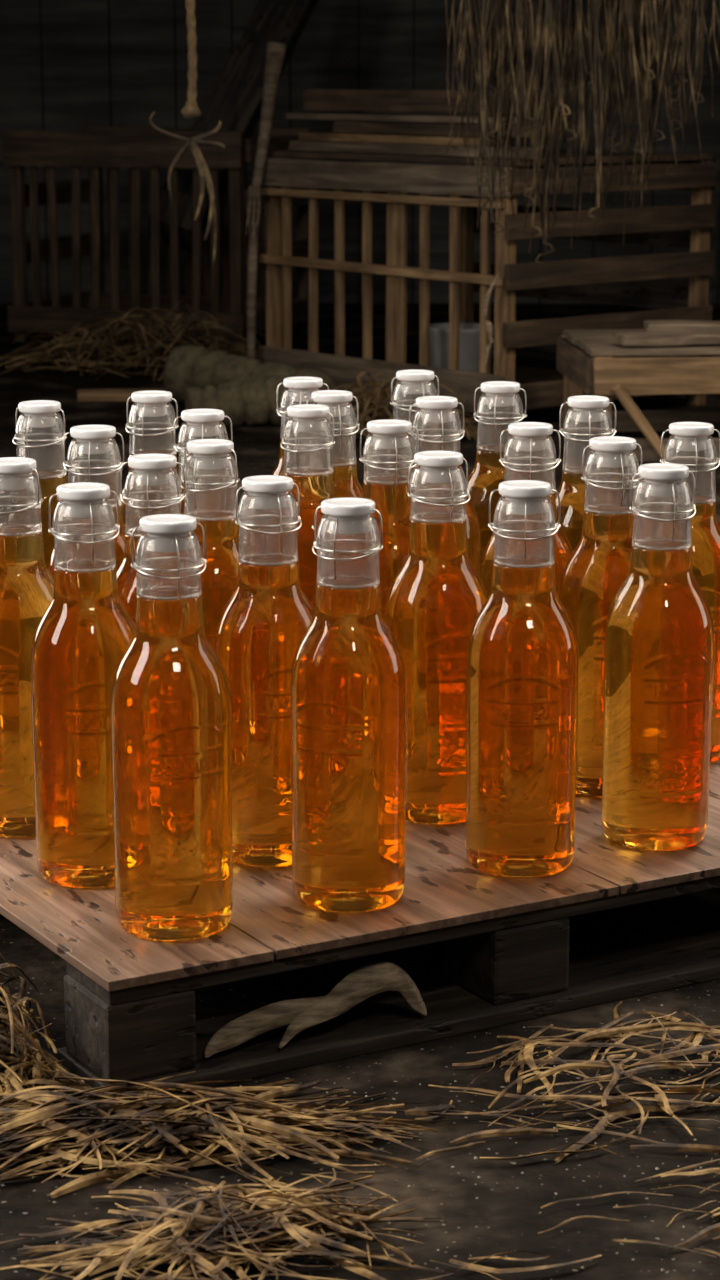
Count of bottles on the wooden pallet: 25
